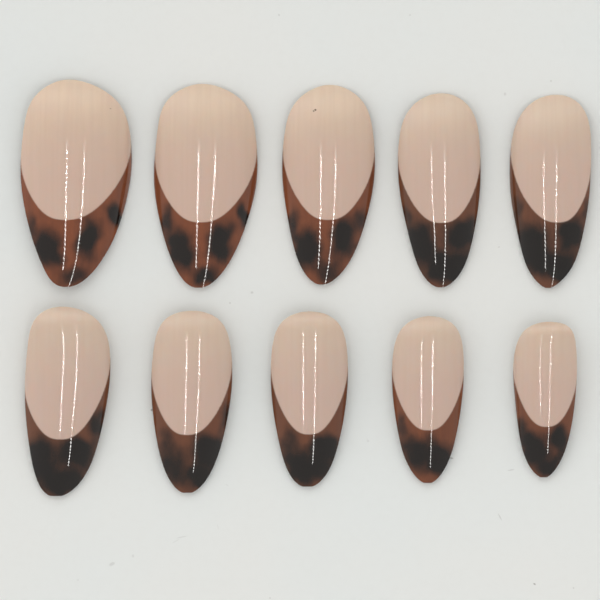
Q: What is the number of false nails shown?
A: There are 10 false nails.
